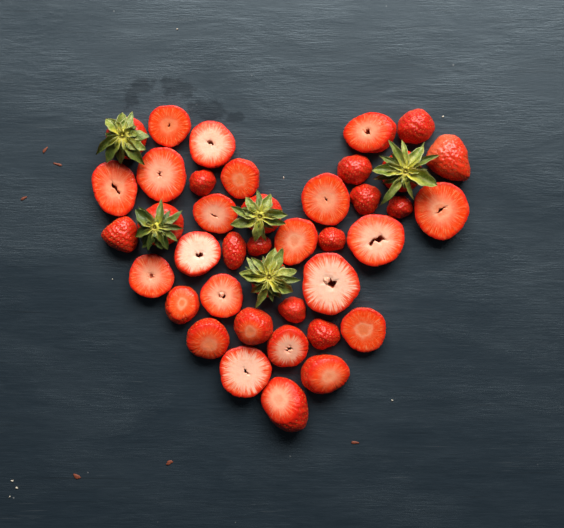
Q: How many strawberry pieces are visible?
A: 40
